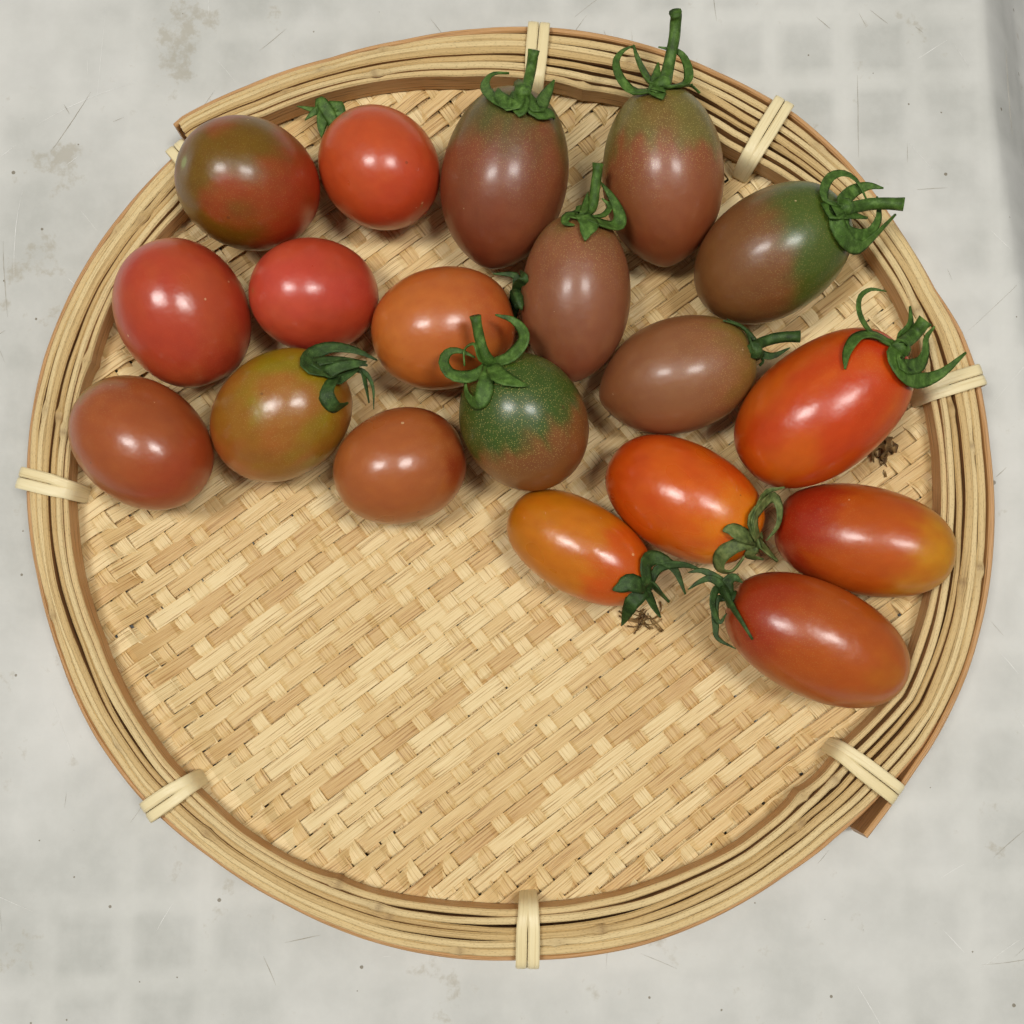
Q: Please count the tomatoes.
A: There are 19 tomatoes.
